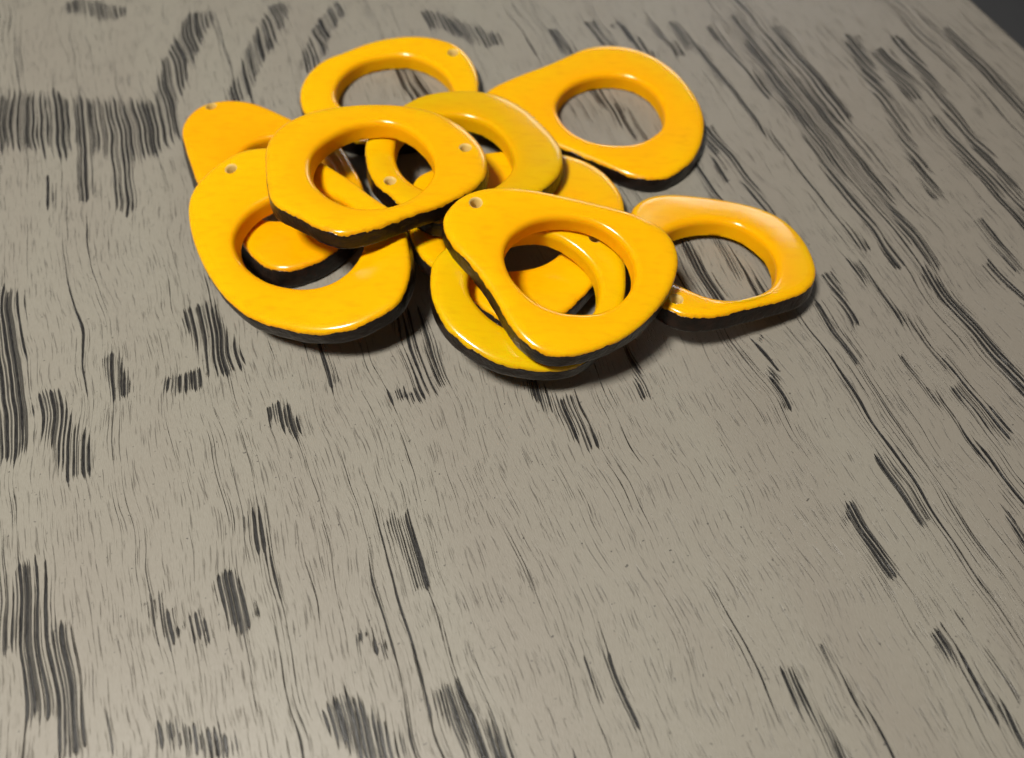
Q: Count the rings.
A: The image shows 10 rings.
